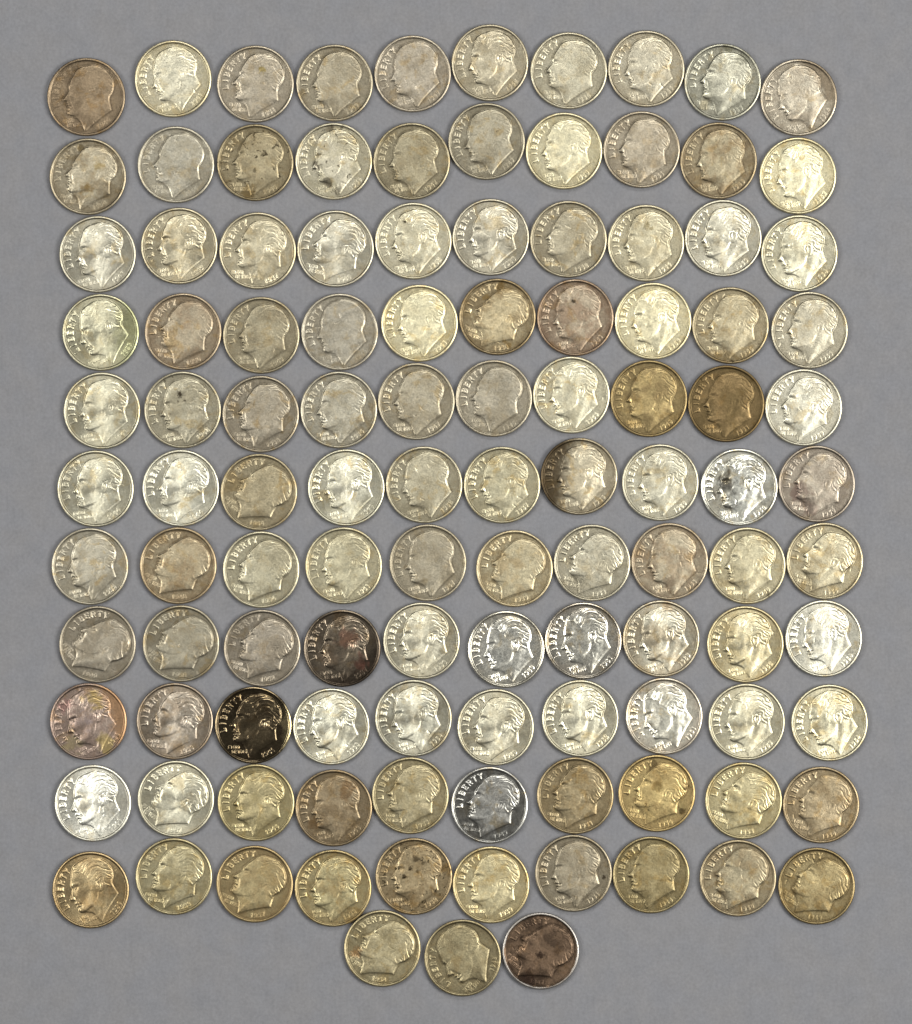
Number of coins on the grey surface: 113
